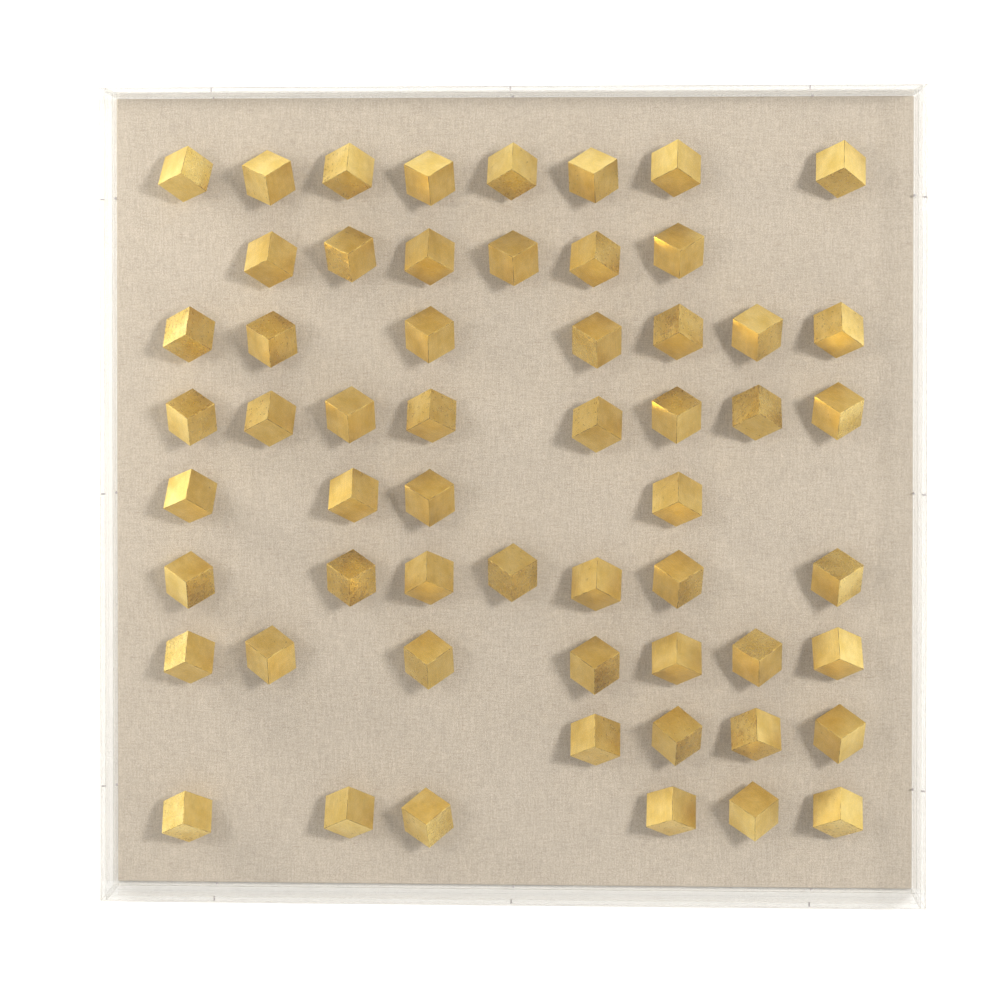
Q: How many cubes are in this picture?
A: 57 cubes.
